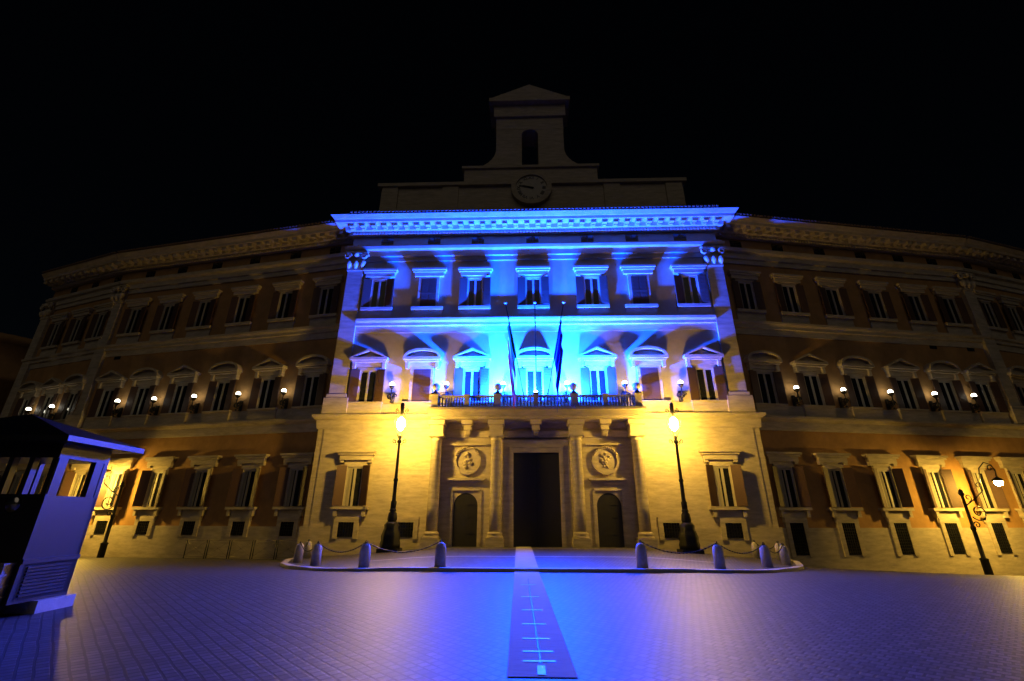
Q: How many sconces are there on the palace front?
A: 18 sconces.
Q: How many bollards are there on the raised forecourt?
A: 11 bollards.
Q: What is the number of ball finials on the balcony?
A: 4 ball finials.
